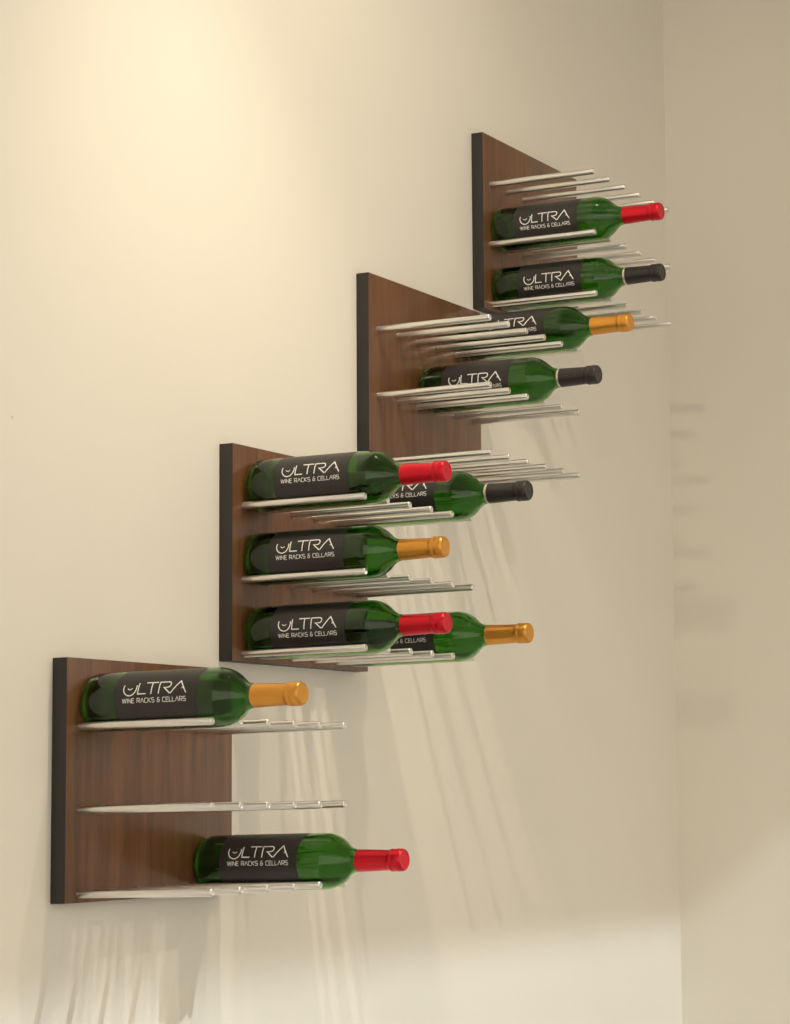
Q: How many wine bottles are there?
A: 11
